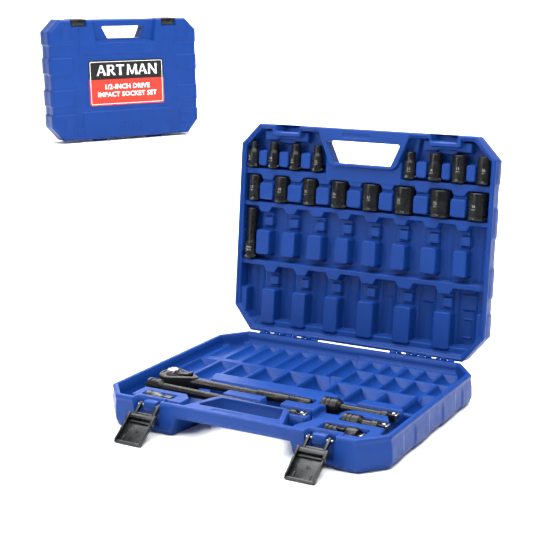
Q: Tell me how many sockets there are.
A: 17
